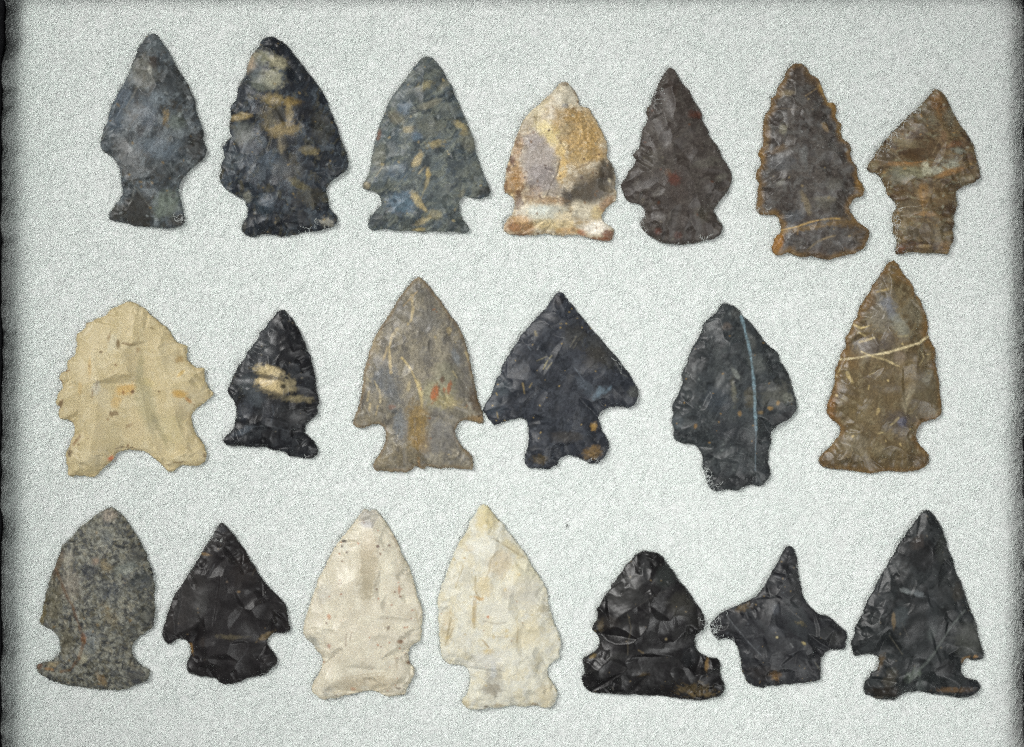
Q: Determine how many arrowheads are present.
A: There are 20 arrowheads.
